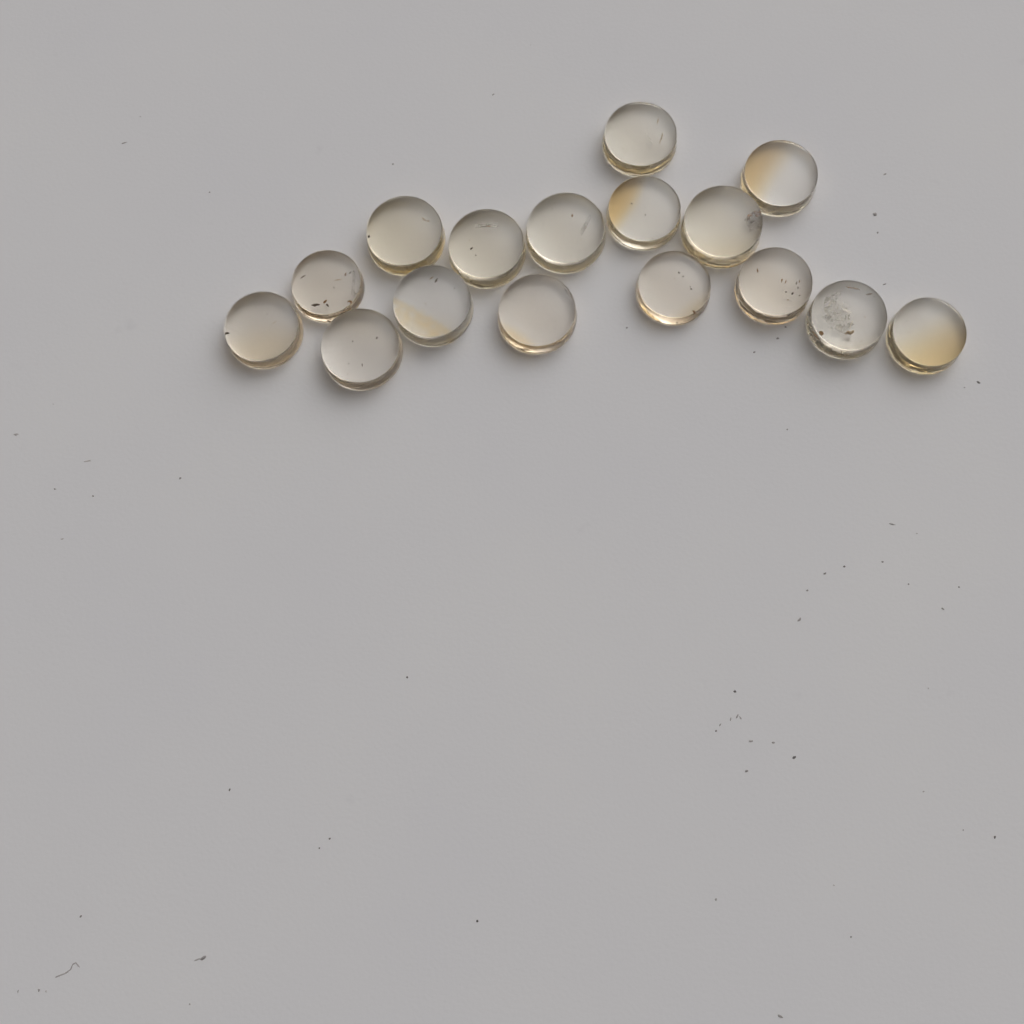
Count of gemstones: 16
